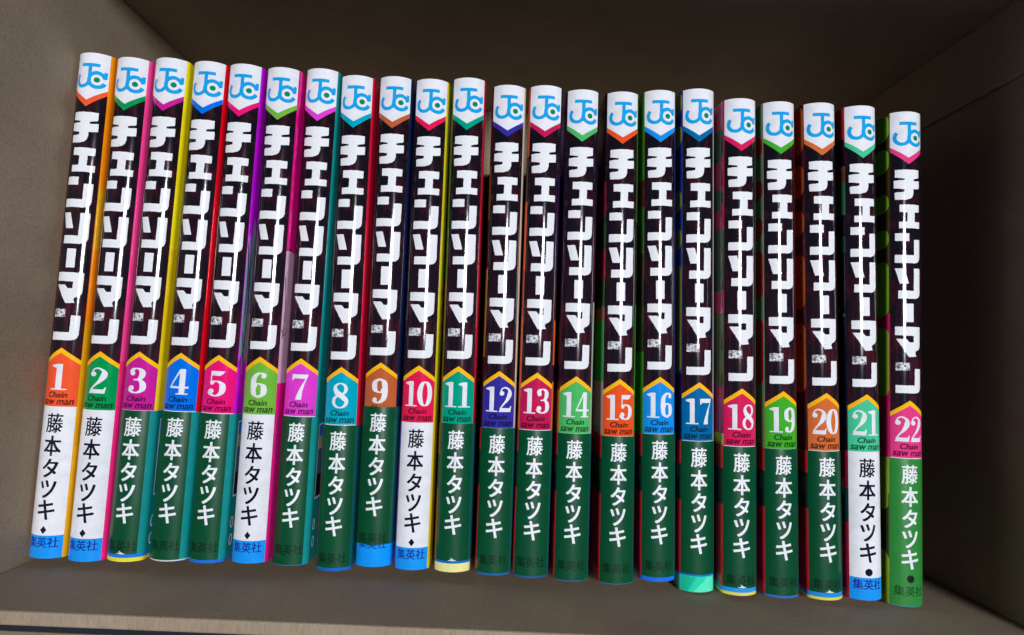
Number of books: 22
